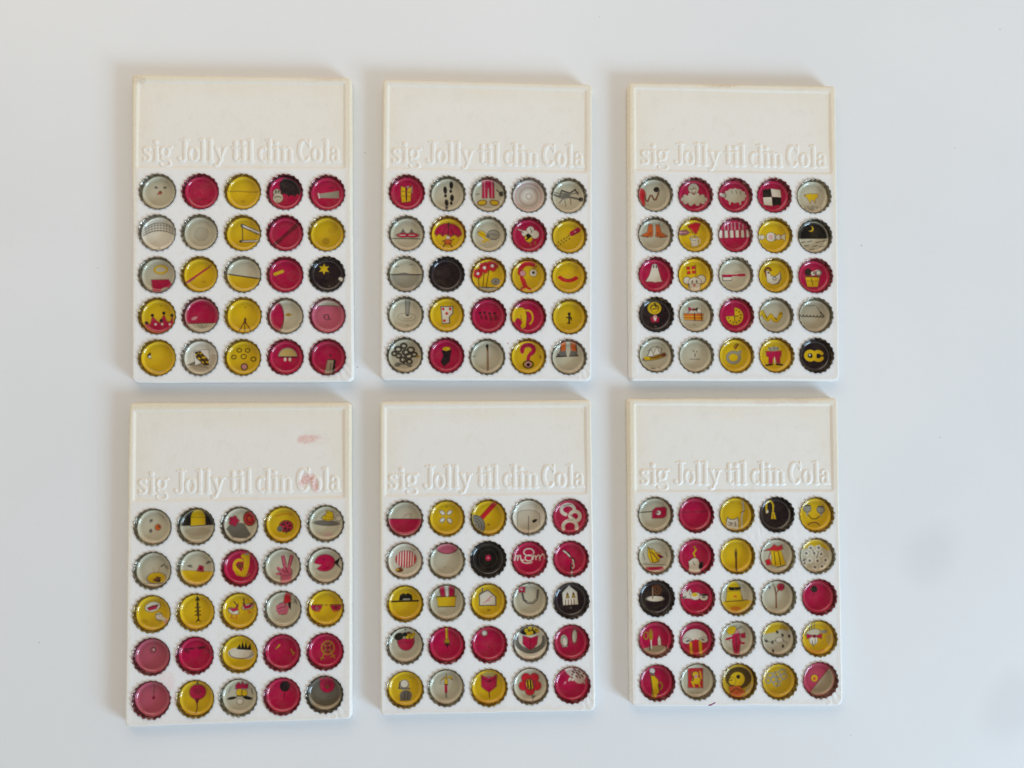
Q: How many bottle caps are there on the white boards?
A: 150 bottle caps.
